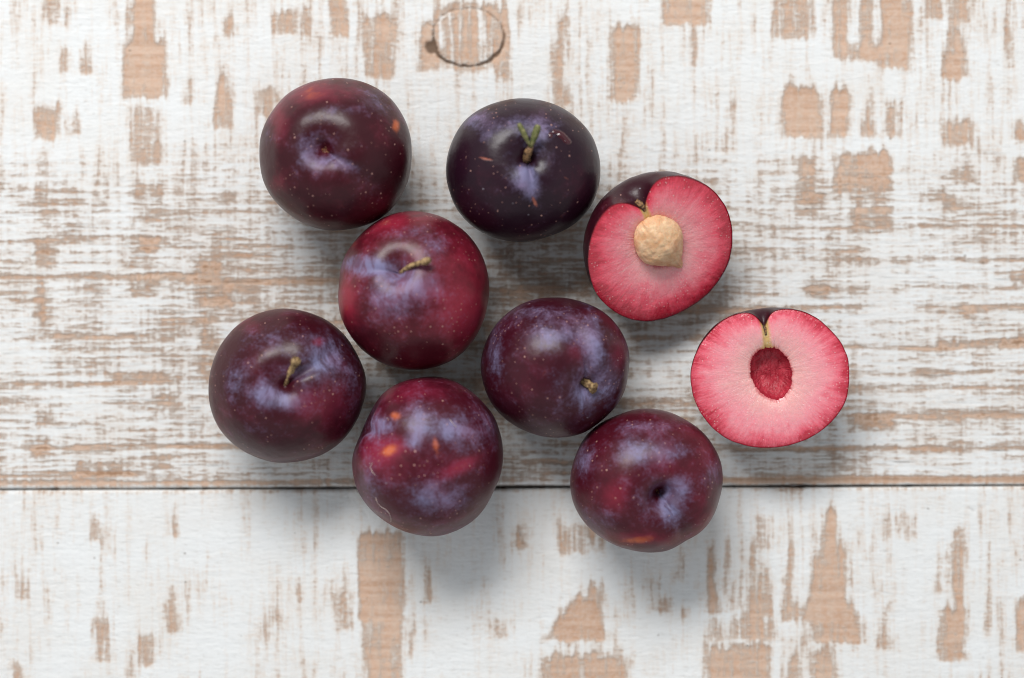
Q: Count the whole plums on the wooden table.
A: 7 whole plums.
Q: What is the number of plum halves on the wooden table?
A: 2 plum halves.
